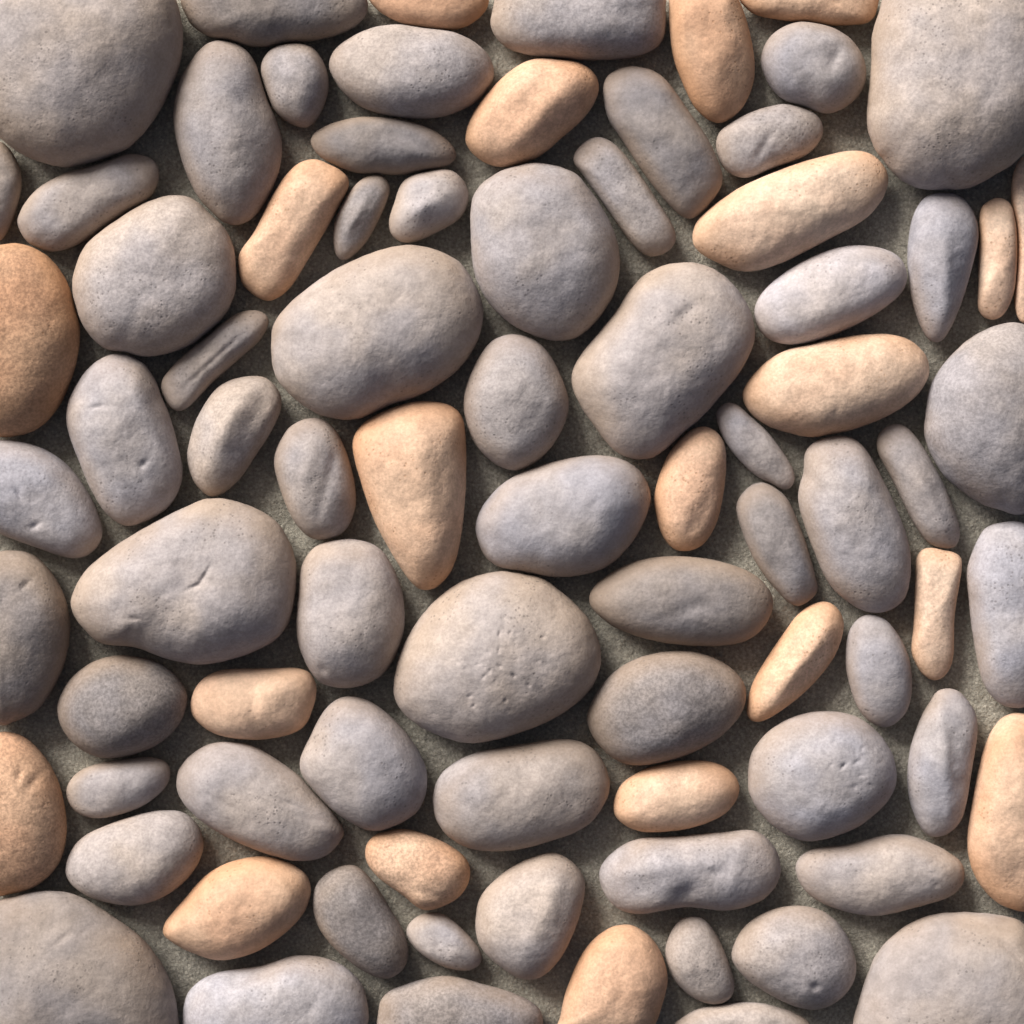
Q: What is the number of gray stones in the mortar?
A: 62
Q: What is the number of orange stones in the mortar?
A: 21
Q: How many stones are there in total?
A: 83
